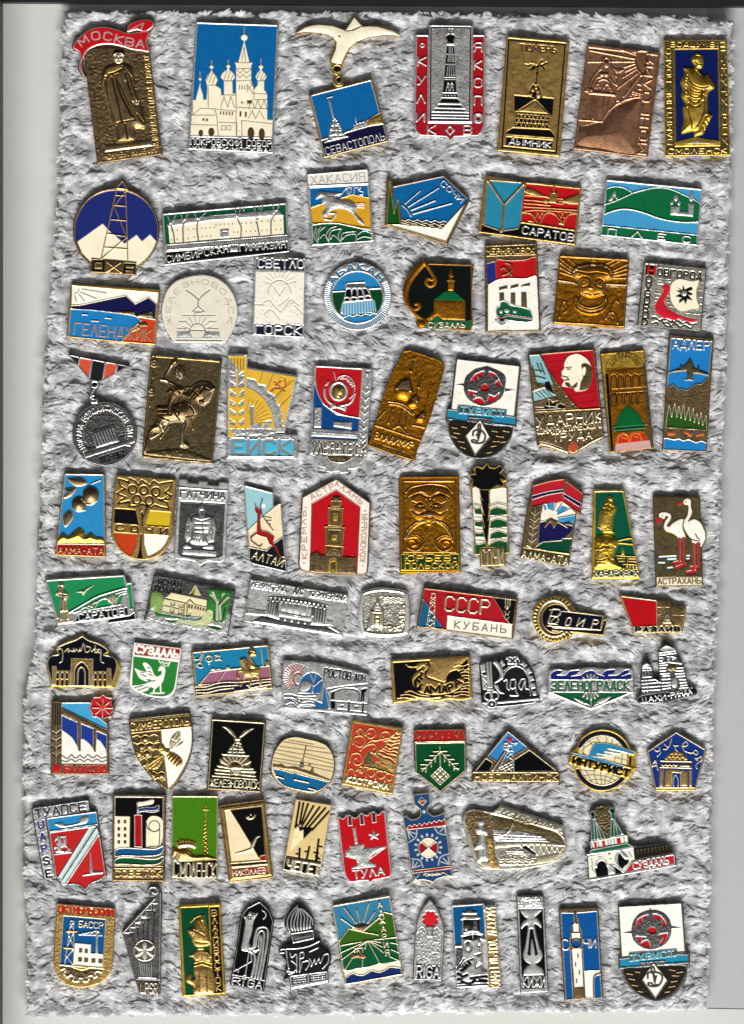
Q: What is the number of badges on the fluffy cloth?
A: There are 84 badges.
